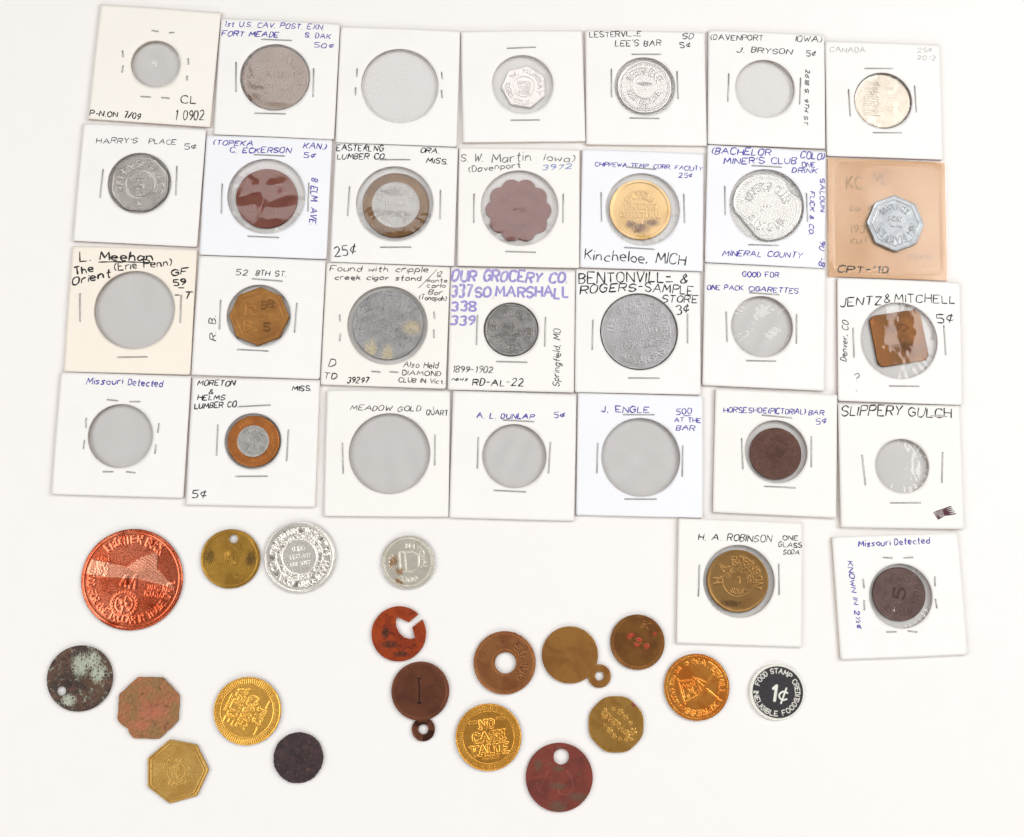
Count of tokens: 39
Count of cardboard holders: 29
